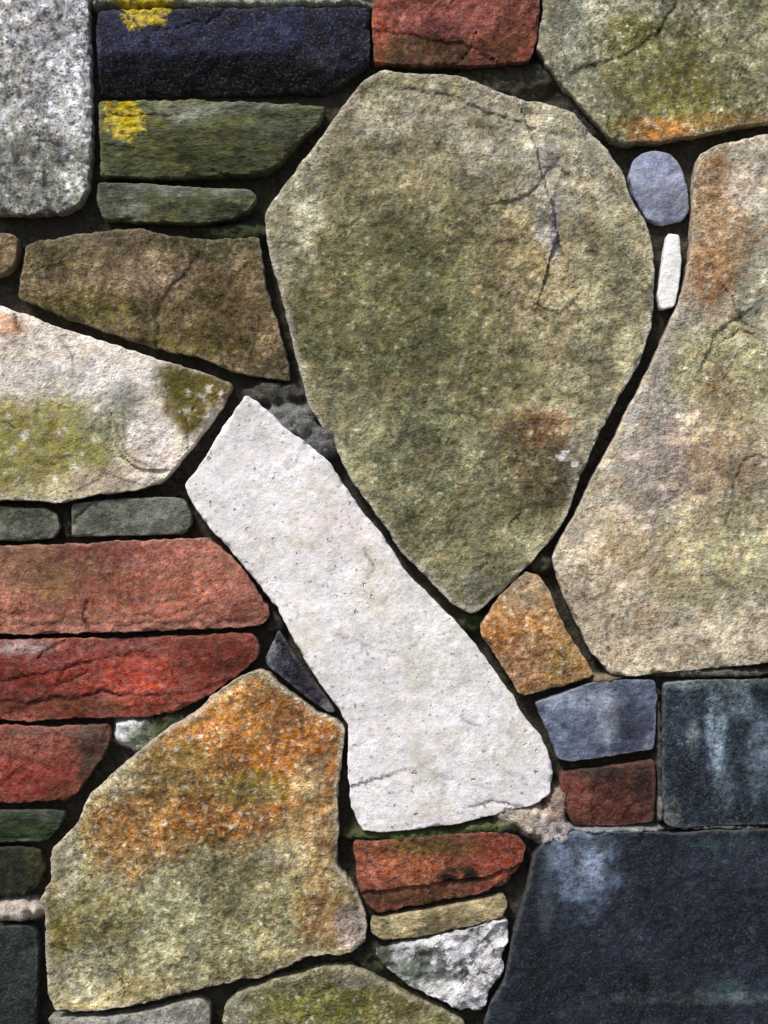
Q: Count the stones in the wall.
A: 34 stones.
